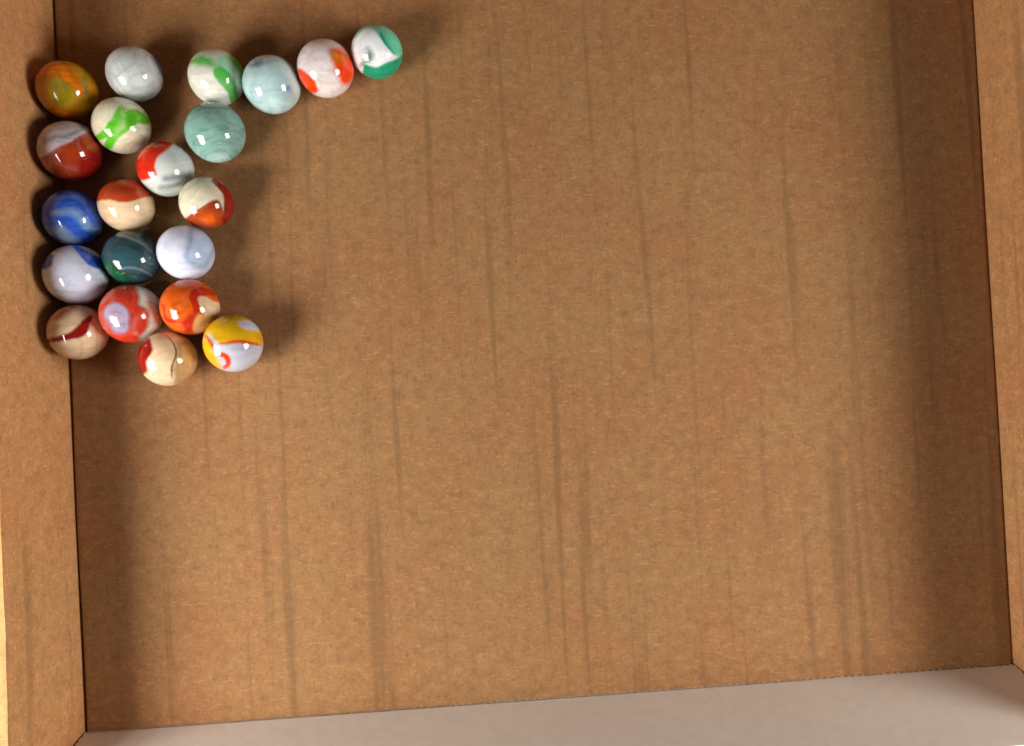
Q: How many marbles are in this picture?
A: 21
